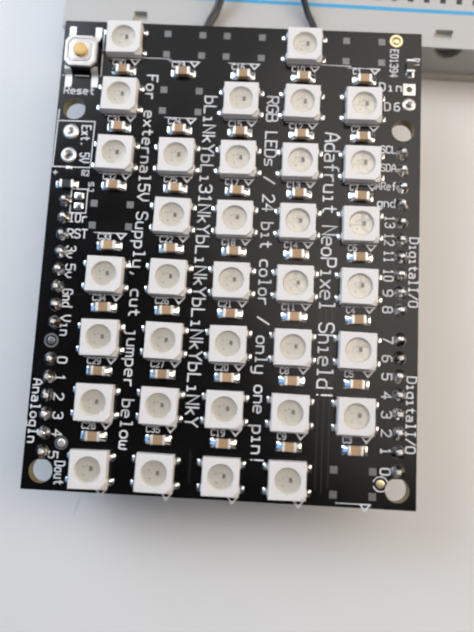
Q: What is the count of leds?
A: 34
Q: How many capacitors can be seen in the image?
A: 35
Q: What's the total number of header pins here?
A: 32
